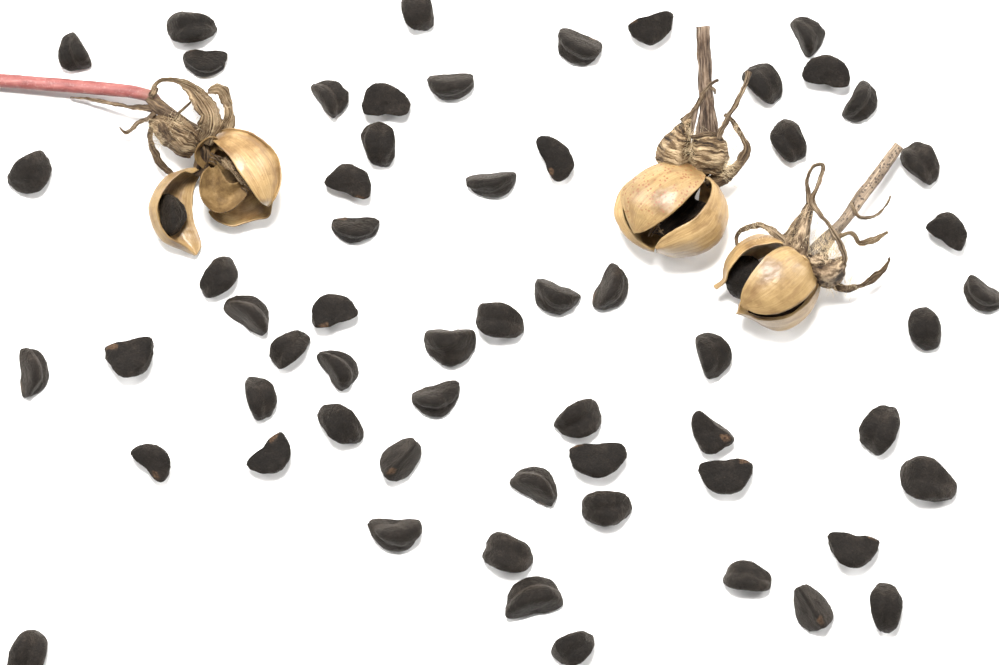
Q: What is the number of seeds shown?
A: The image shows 61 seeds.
